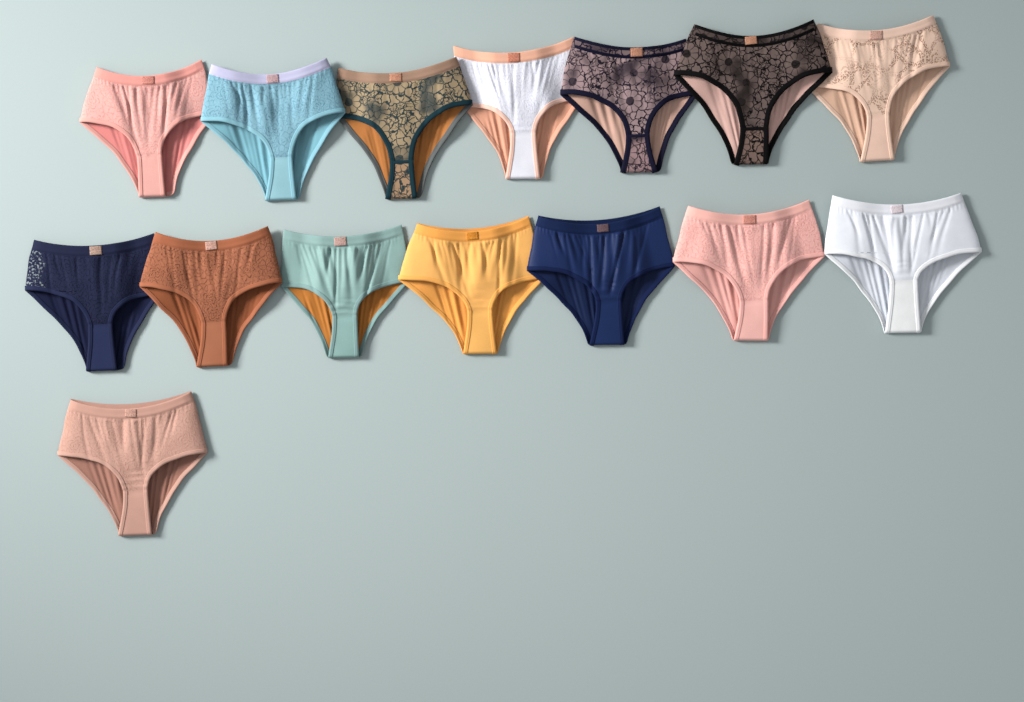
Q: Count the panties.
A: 15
